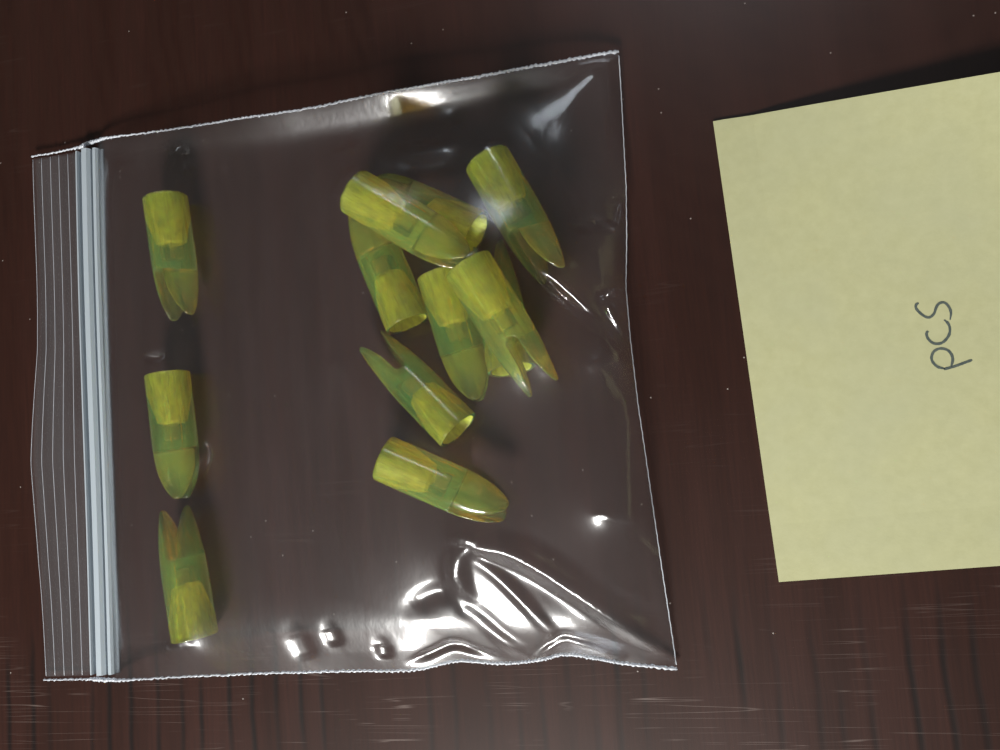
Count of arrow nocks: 12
